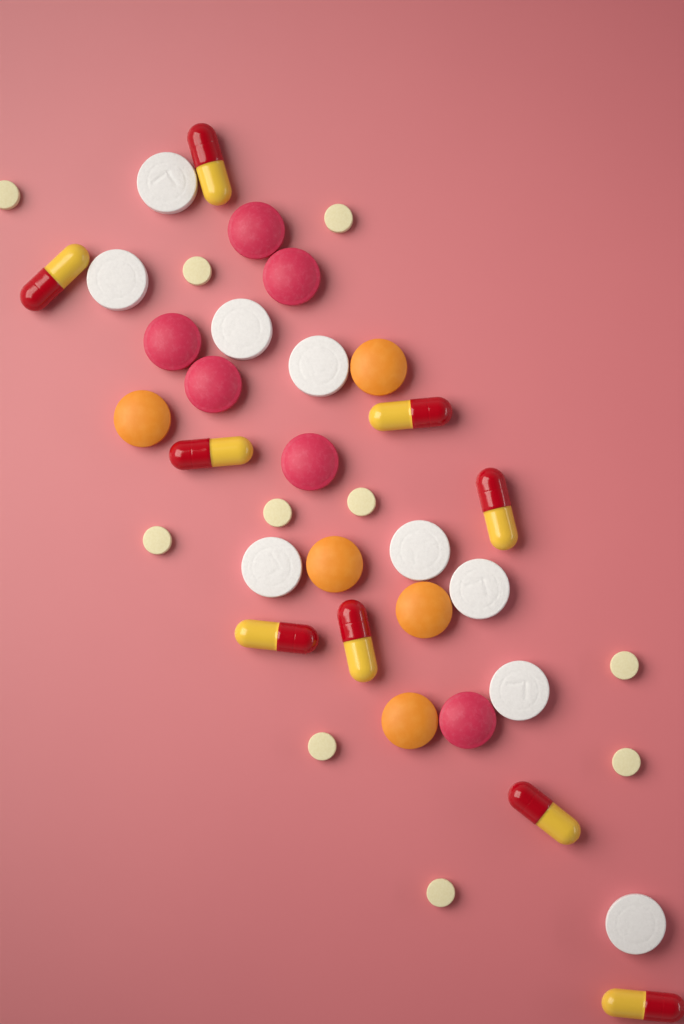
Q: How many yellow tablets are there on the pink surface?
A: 10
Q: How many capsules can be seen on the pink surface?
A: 9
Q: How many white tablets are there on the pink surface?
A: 9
